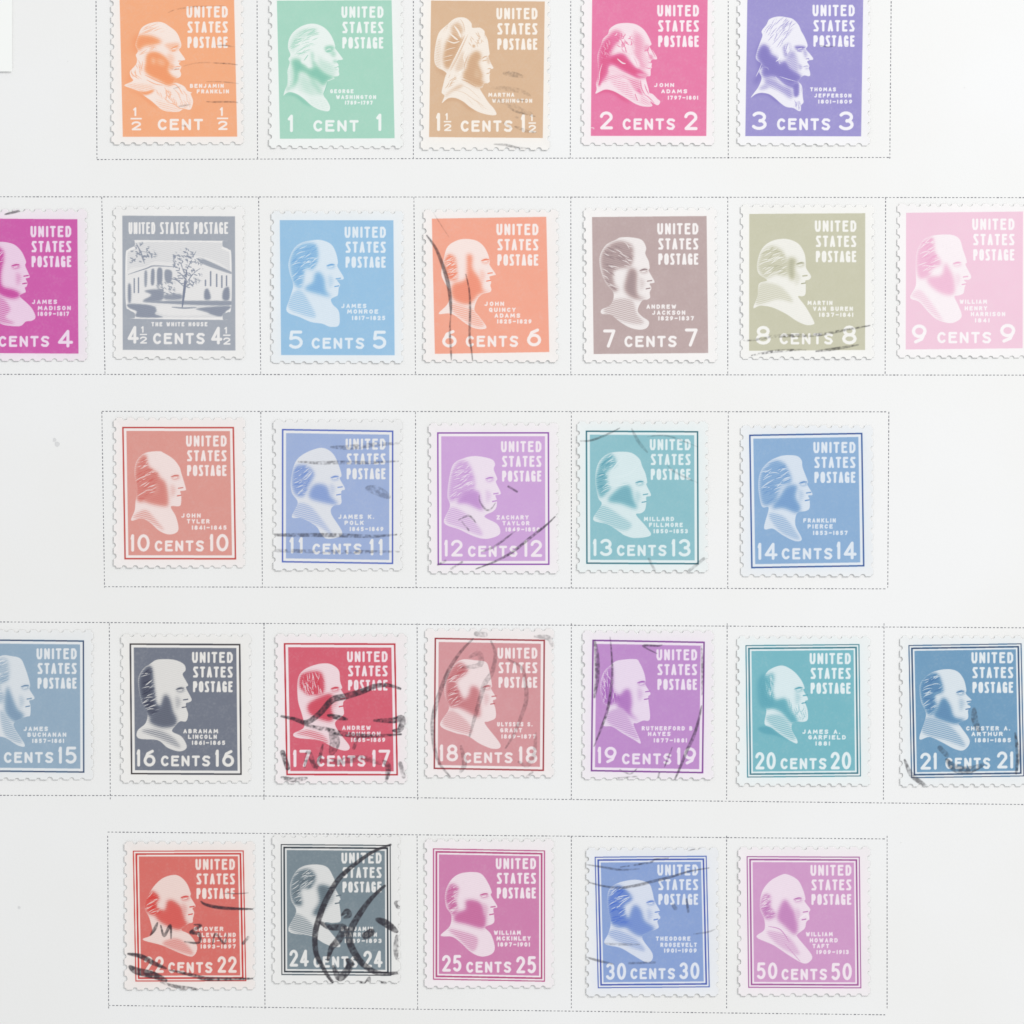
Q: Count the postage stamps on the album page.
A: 29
